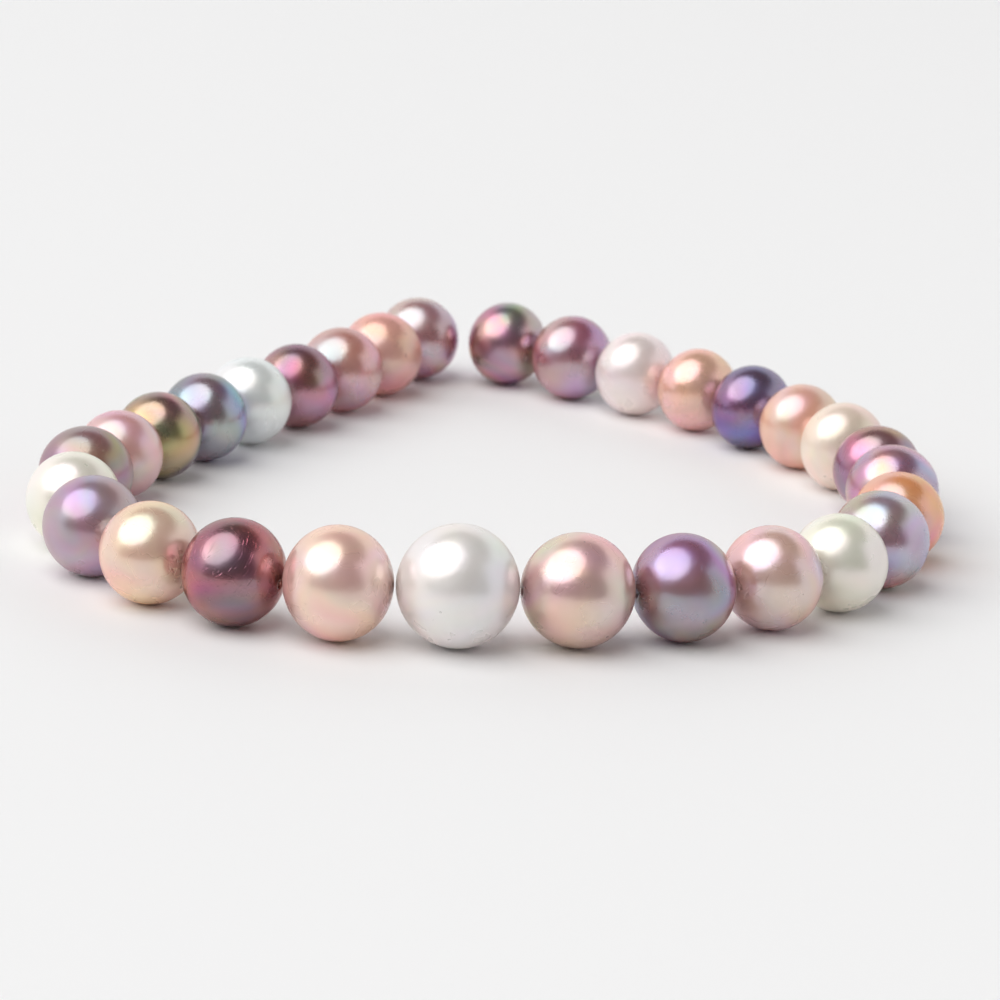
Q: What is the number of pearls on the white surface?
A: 30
